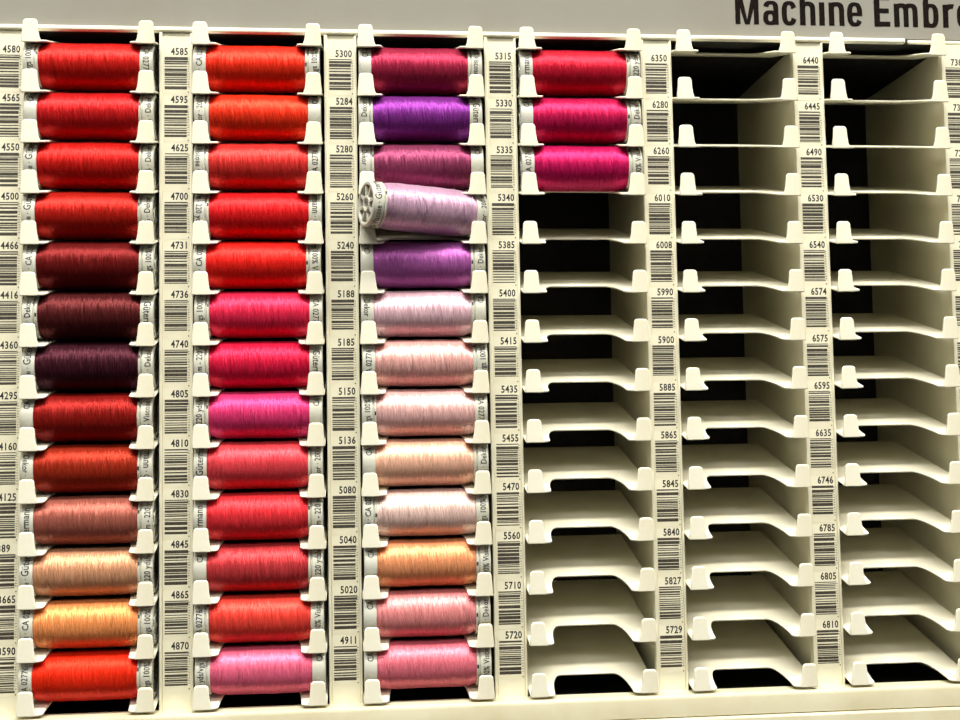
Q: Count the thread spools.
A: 42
